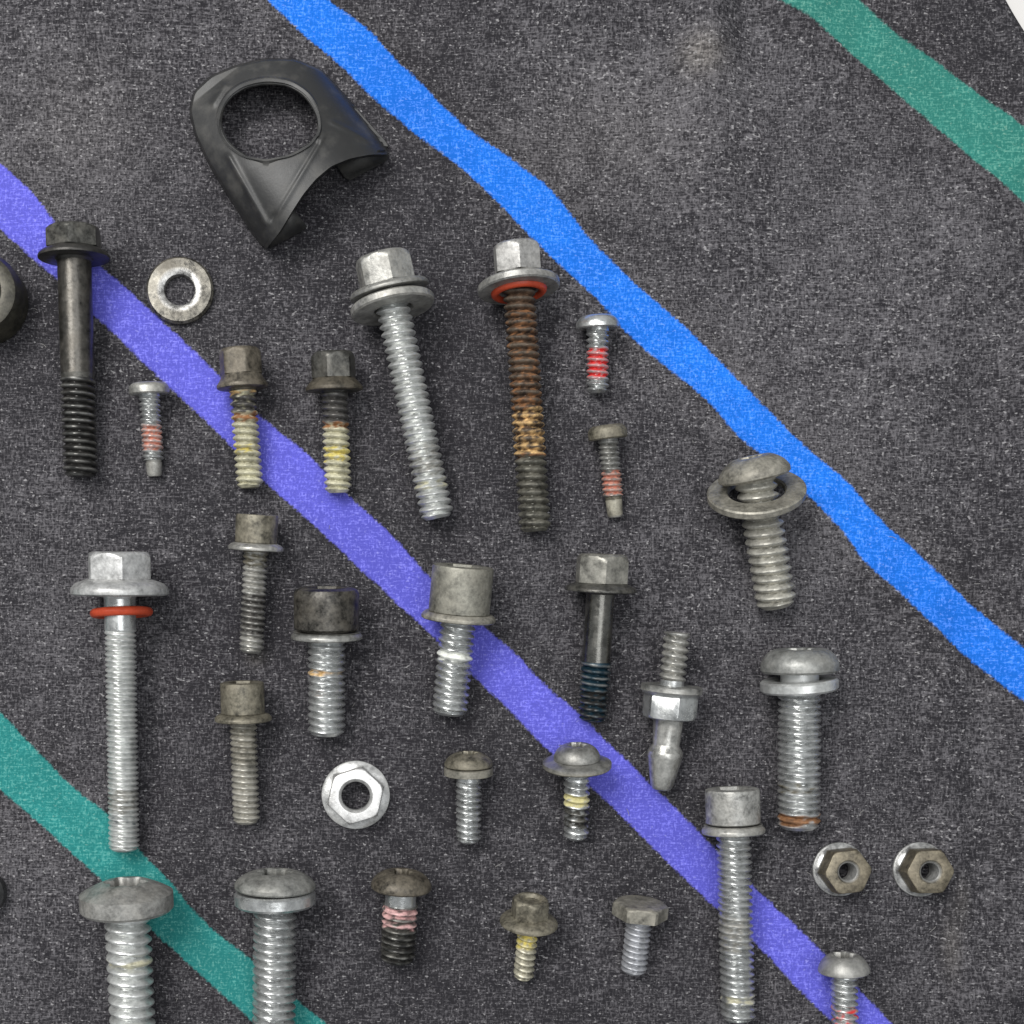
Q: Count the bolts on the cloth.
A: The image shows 26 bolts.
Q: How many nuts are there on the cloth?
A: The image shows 3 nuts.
